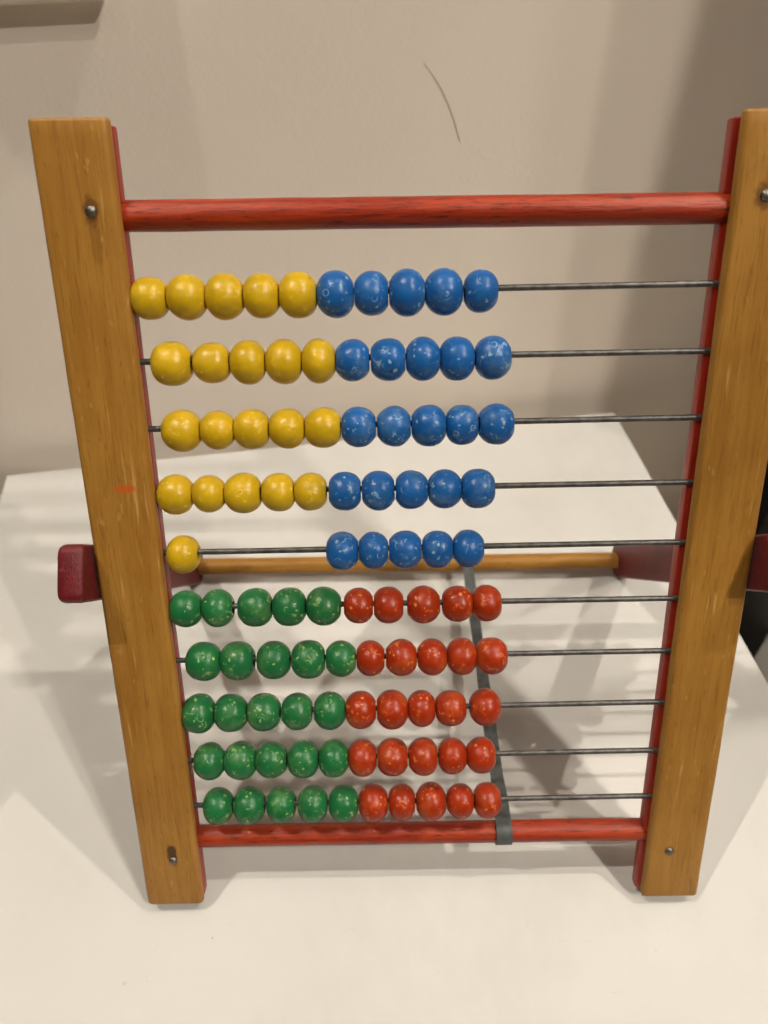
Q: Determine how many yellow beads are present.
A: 21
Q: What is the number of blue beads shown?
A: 25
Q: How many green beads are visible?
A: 25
